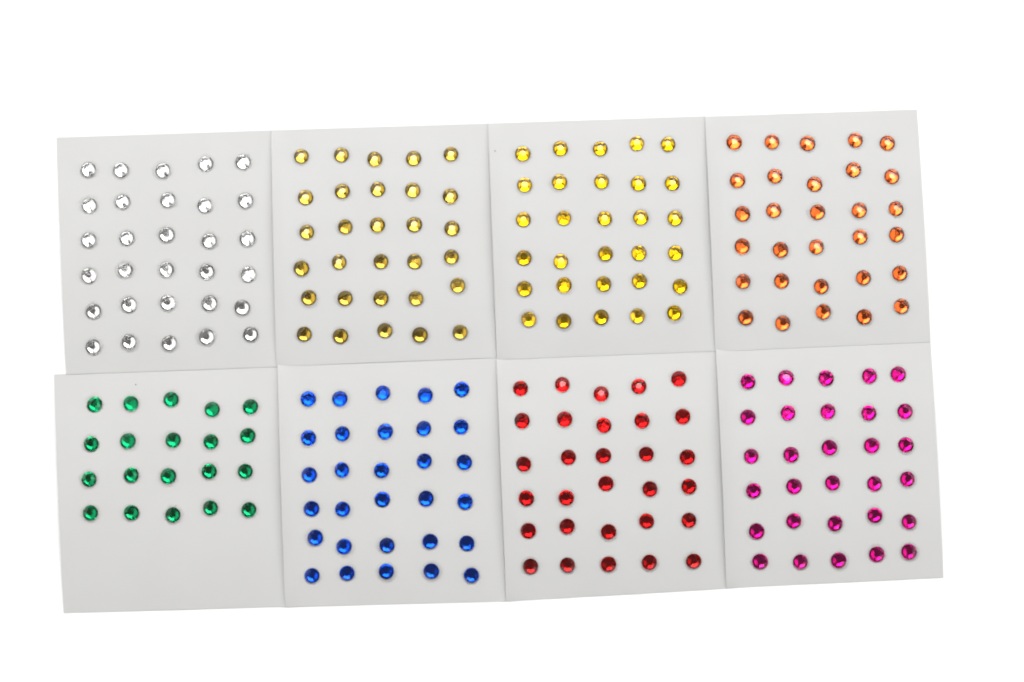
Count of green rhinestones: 20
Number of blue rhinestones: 30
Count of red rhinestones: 30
